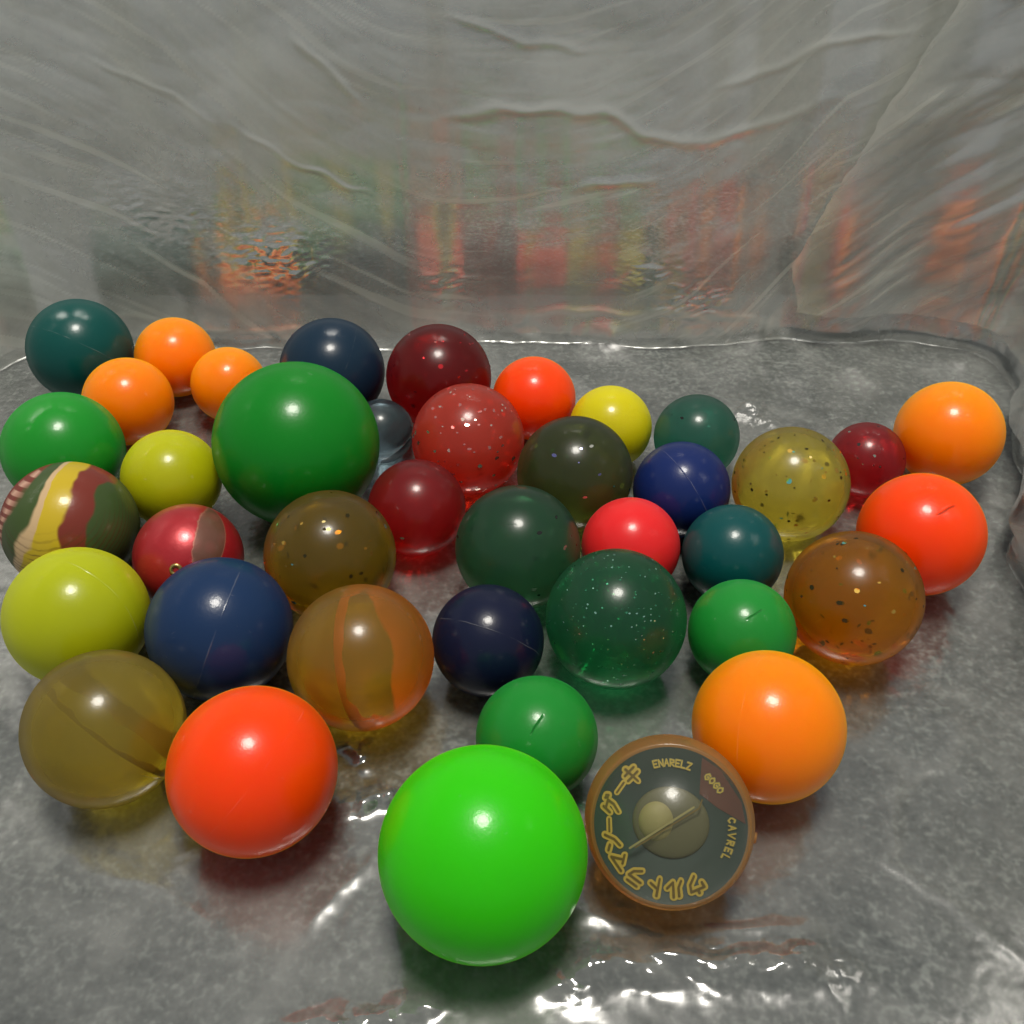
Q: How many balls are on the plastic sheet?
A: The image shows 40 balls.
